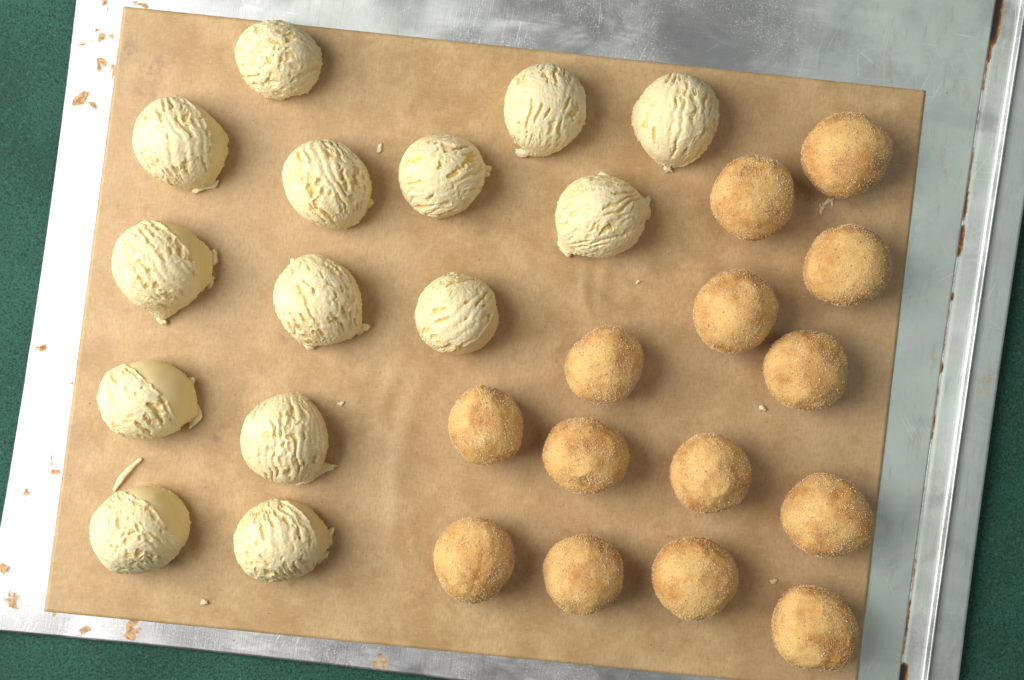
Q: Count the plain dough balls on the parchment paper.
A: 14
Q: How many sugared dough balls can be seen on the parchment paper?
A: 14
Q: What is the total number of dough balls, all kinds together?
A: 28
